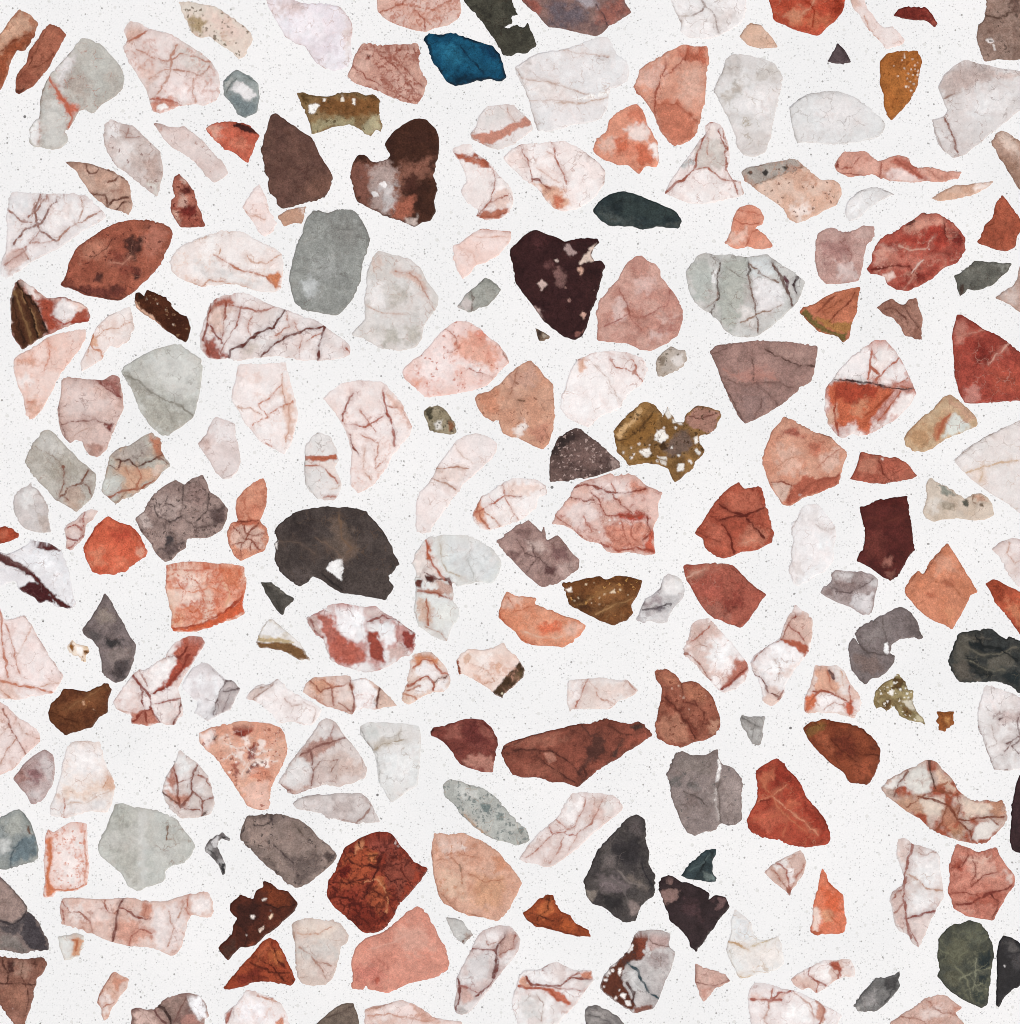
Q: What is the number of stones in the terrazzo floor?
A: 200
